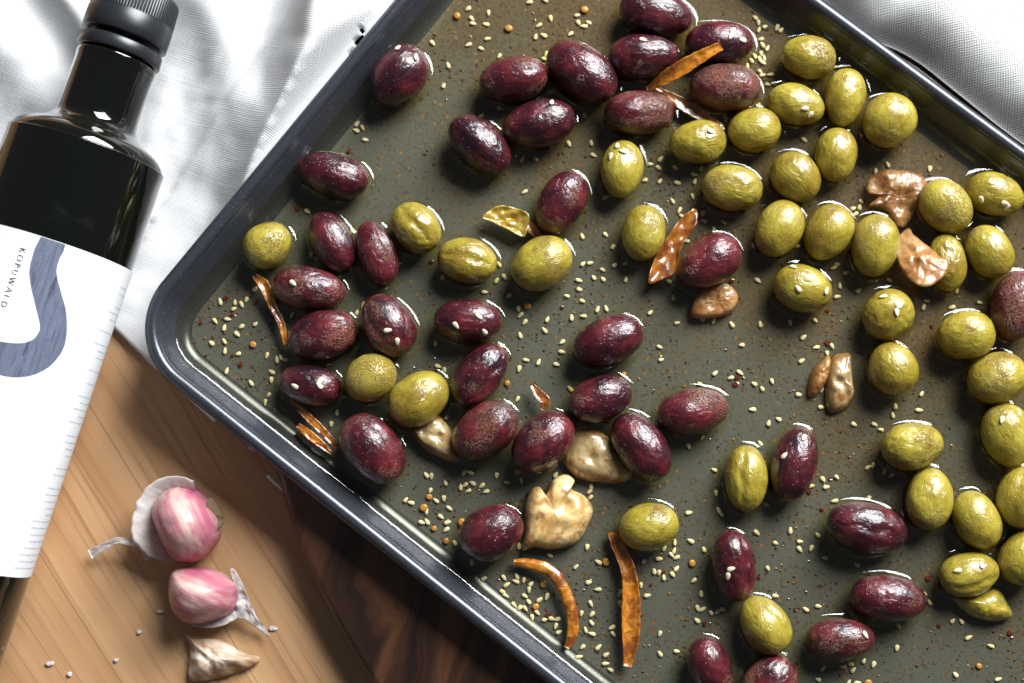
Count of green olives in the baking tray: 39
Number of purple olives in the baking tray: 37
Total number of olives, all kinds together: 76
